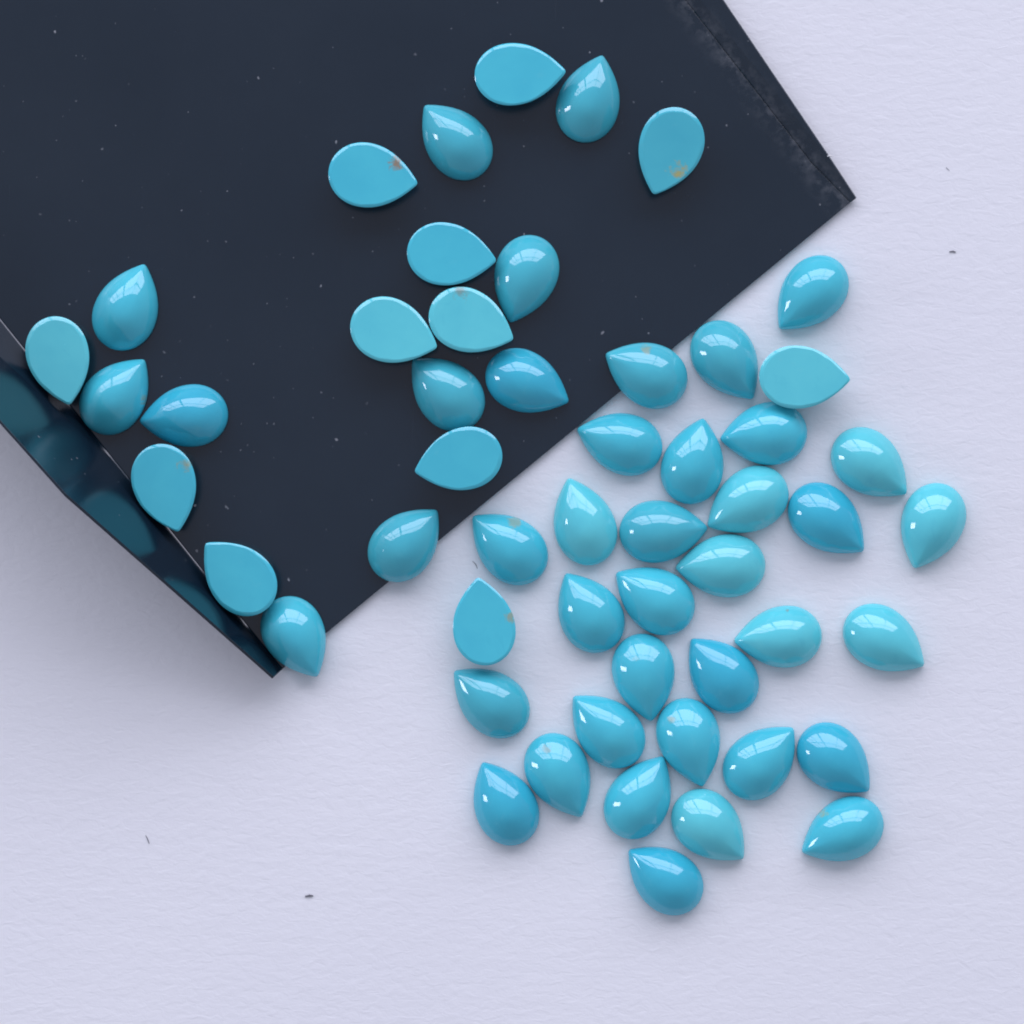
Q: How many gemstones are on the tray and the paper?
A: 53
